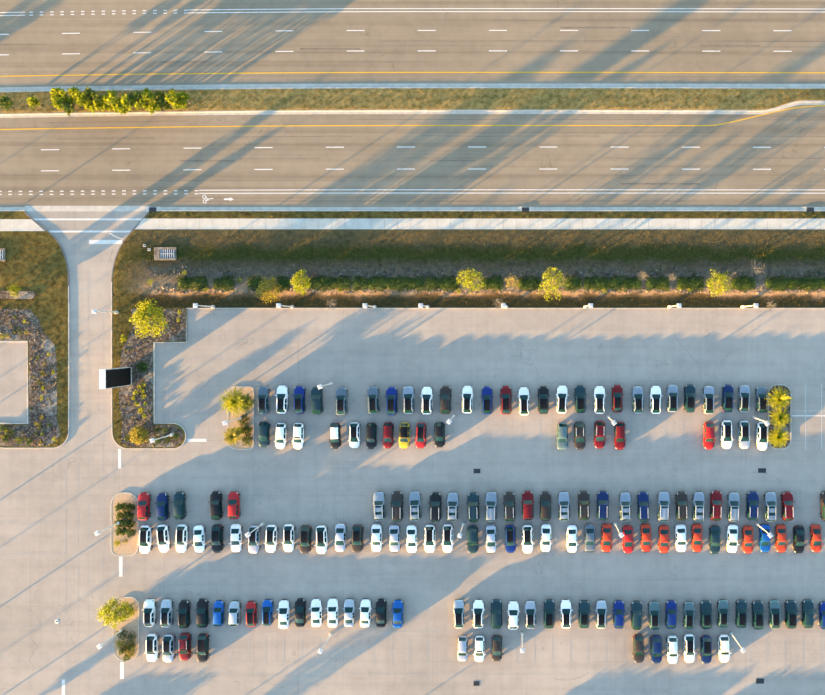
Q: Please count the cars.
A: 163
